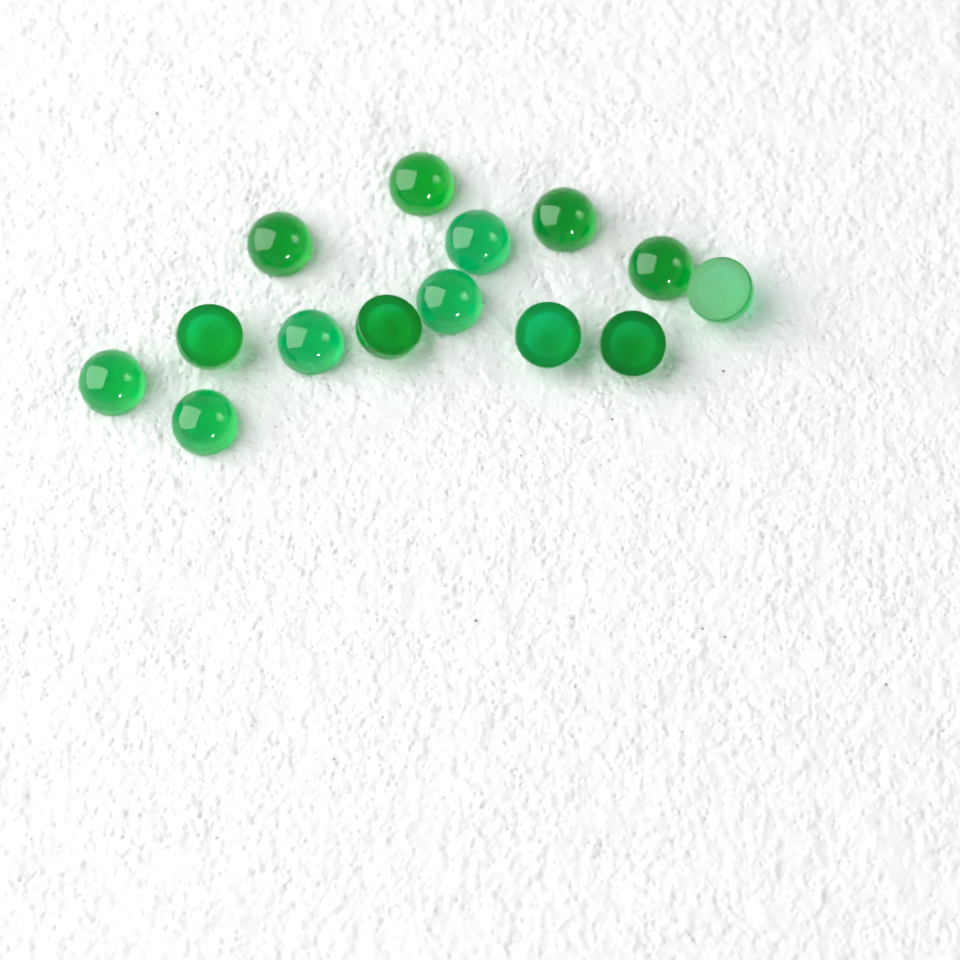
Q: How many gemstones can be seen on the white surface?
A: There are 14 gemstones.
